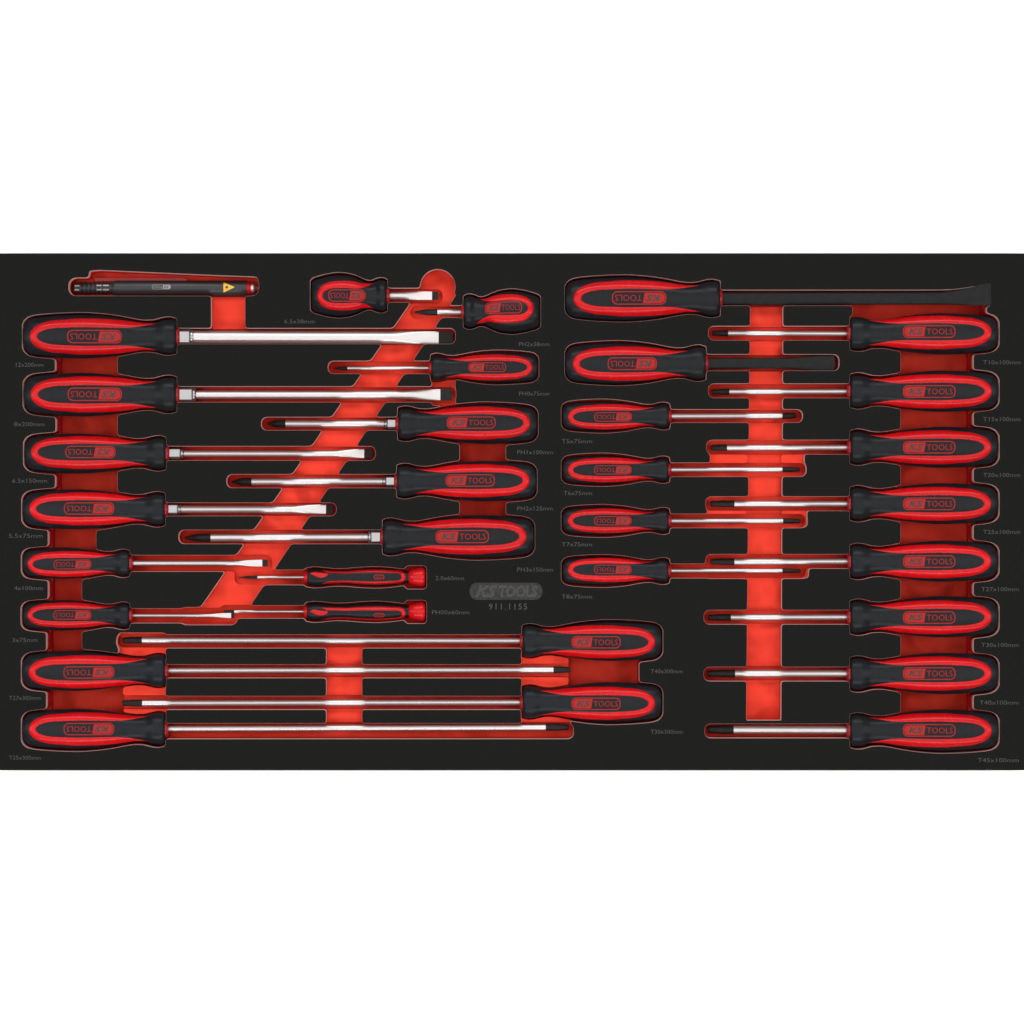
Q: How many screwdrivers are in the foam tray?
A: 30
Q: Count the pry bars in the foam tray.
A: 2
